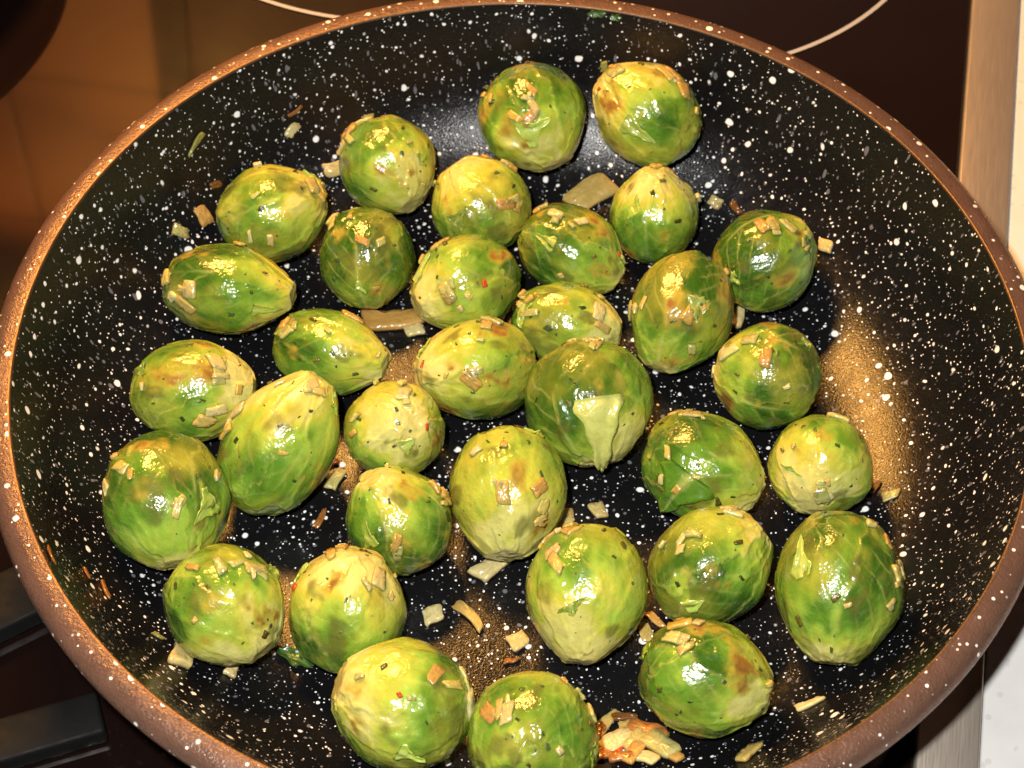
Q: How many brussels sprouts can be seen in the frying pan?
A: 33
